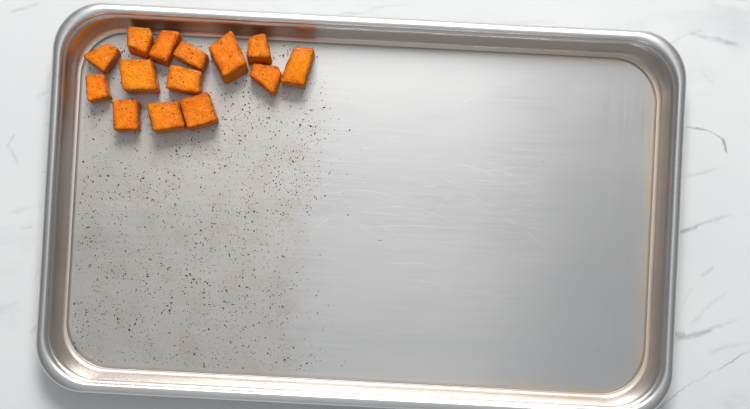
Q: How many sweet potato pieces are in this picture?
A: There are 14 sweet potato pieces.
